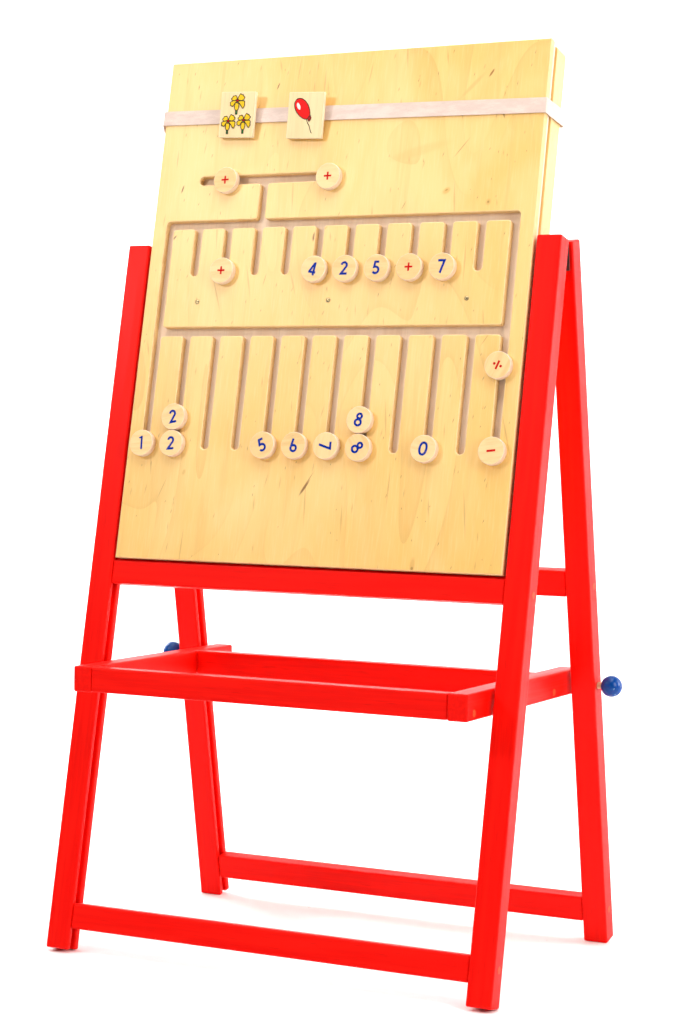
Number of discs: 19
